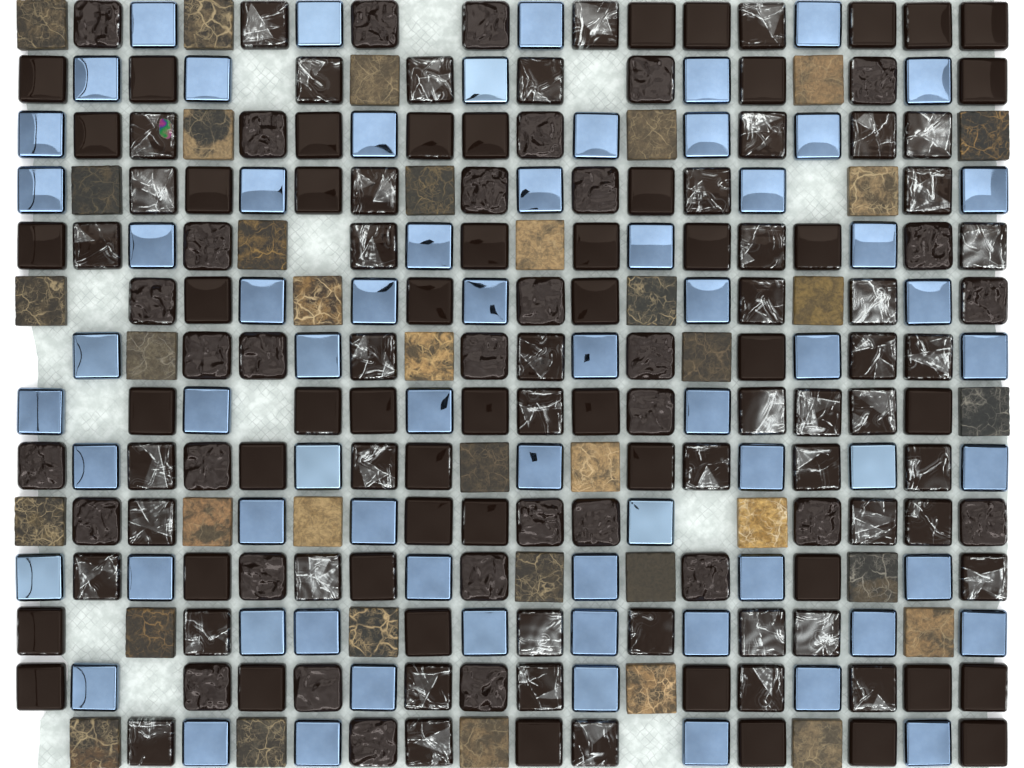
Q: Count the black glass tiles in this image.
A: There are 134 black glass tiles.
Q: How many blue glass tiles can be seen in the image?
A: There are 67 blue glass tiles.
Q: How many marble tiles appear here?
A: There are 37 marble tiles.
